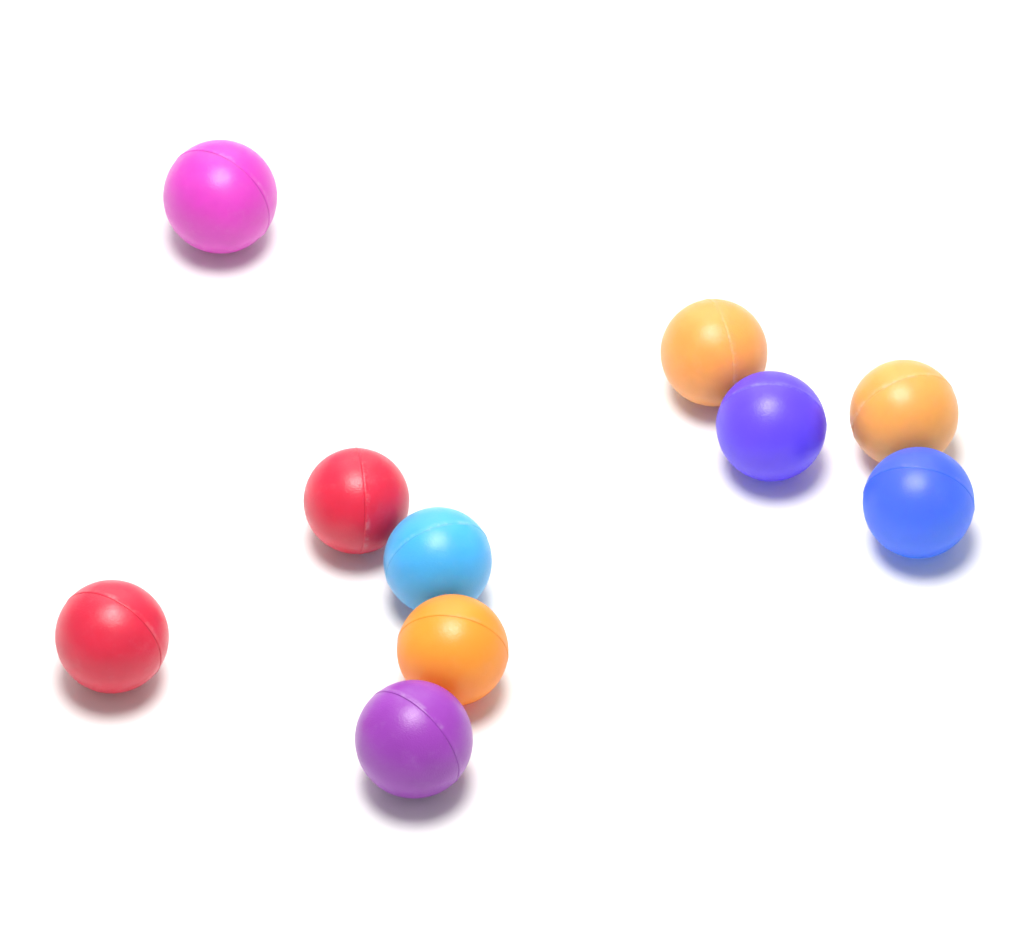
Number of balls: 10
